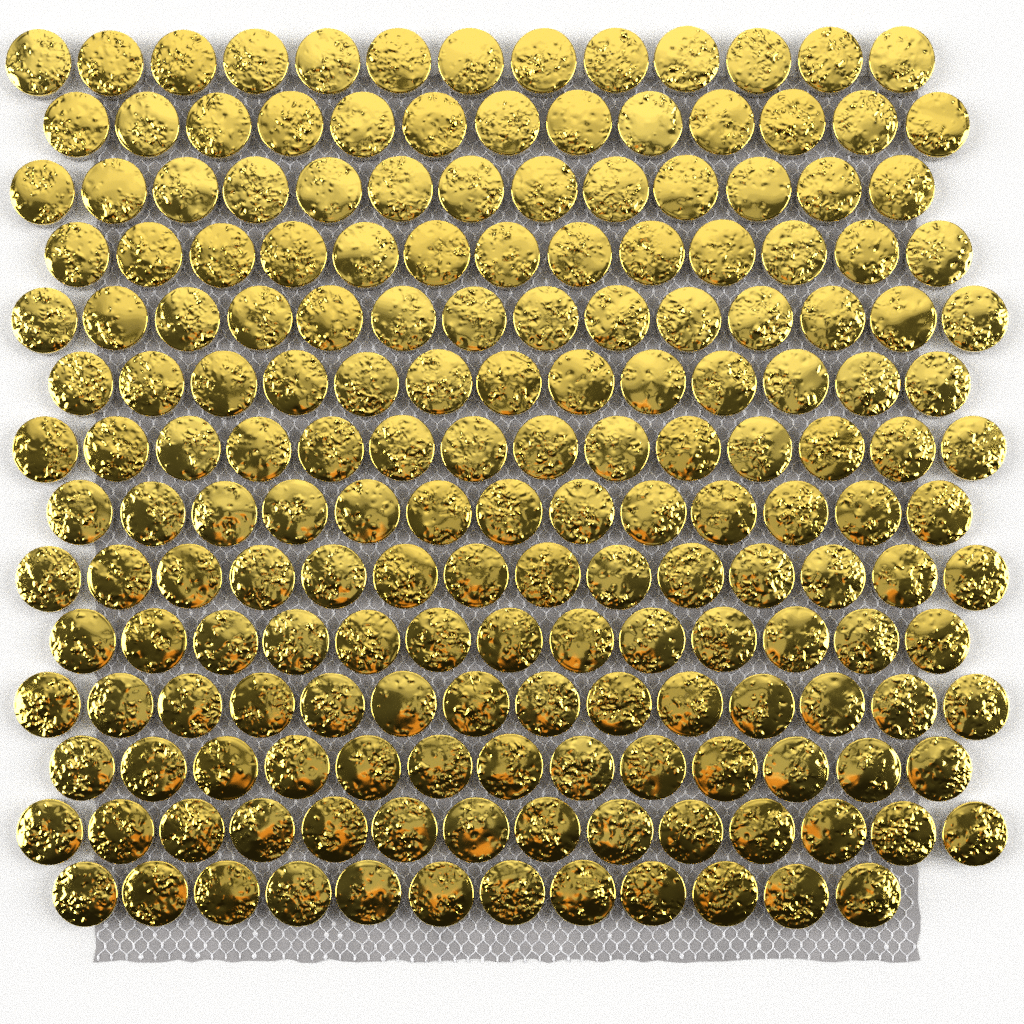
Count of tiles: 186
